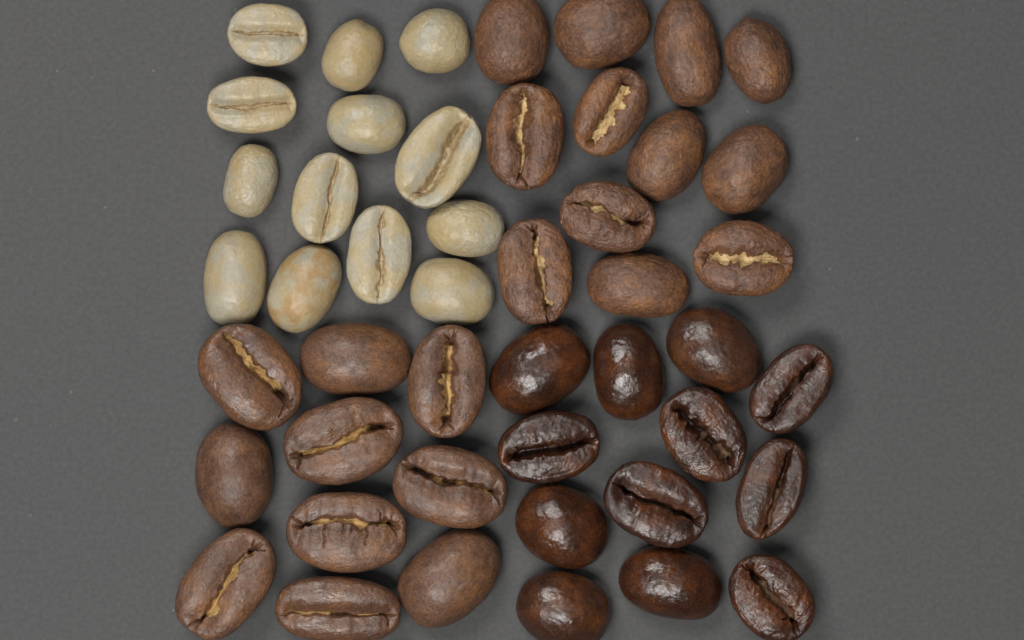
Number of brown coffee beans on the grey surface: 34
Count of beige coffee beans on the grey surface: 13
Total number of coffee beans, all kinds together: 47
